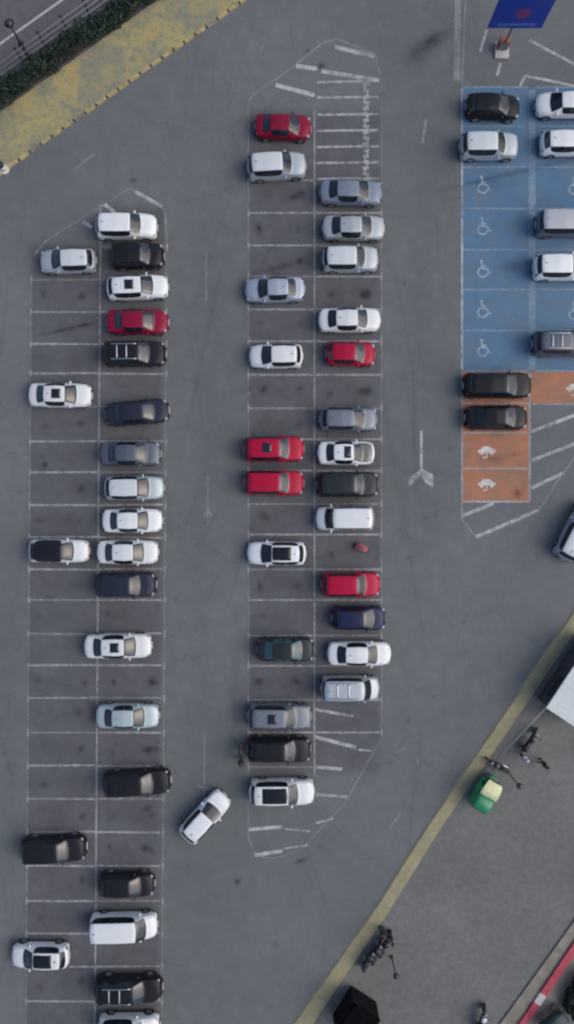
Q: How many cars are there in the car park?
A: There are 58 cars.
